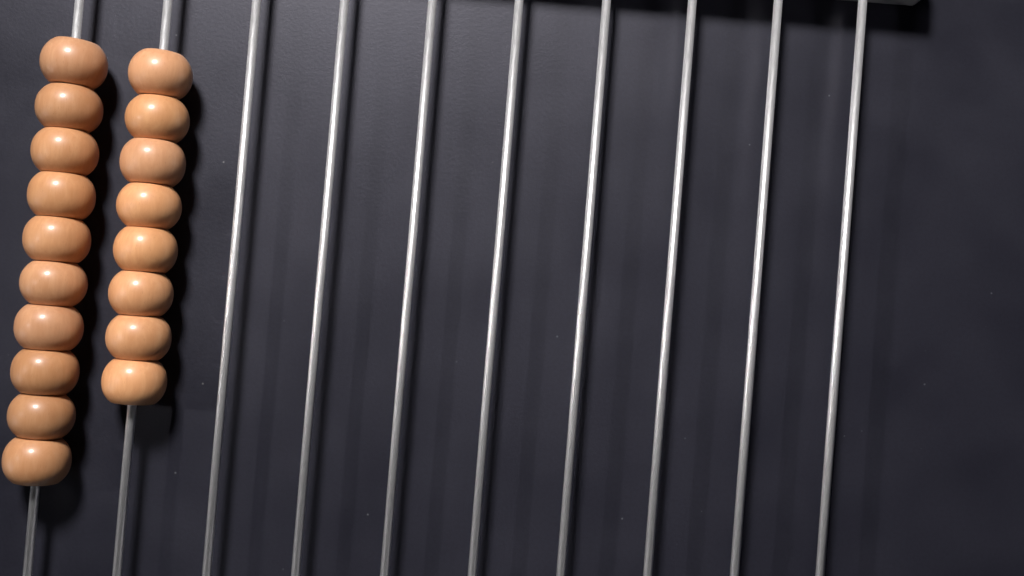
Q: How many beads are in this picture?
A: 18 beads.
